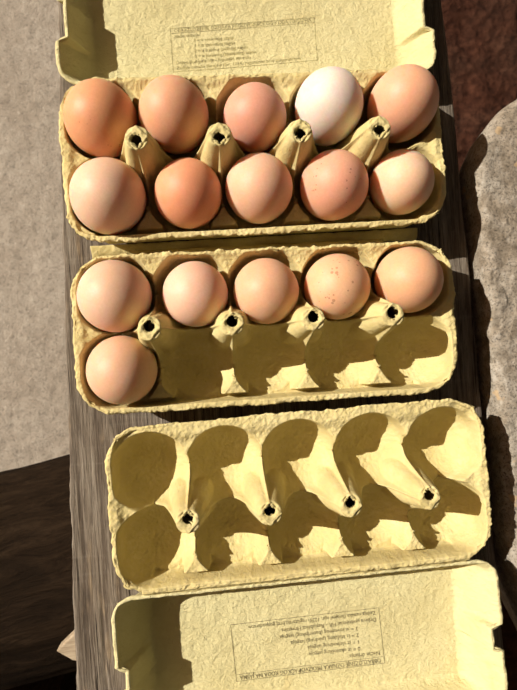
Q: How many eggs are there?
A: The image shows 16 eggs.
